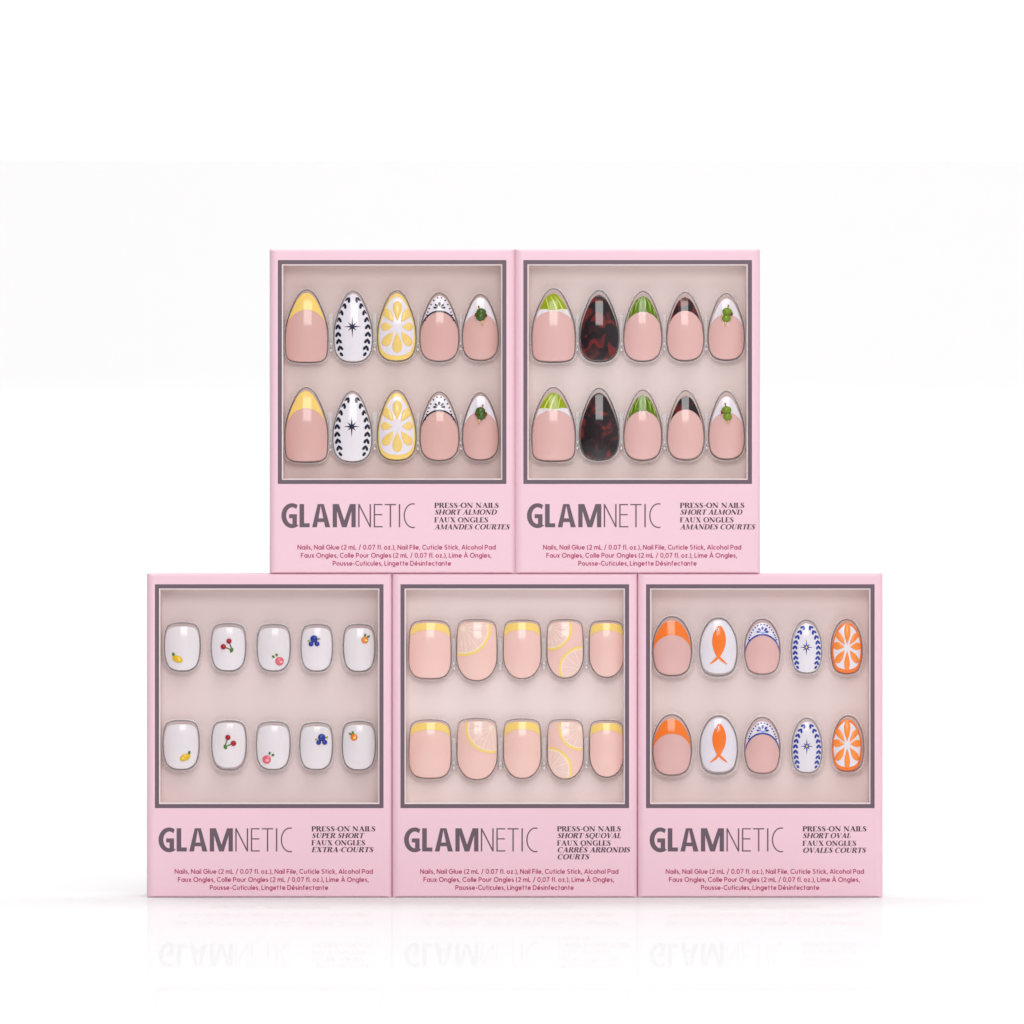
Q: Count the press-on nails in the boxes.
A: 50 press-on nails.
